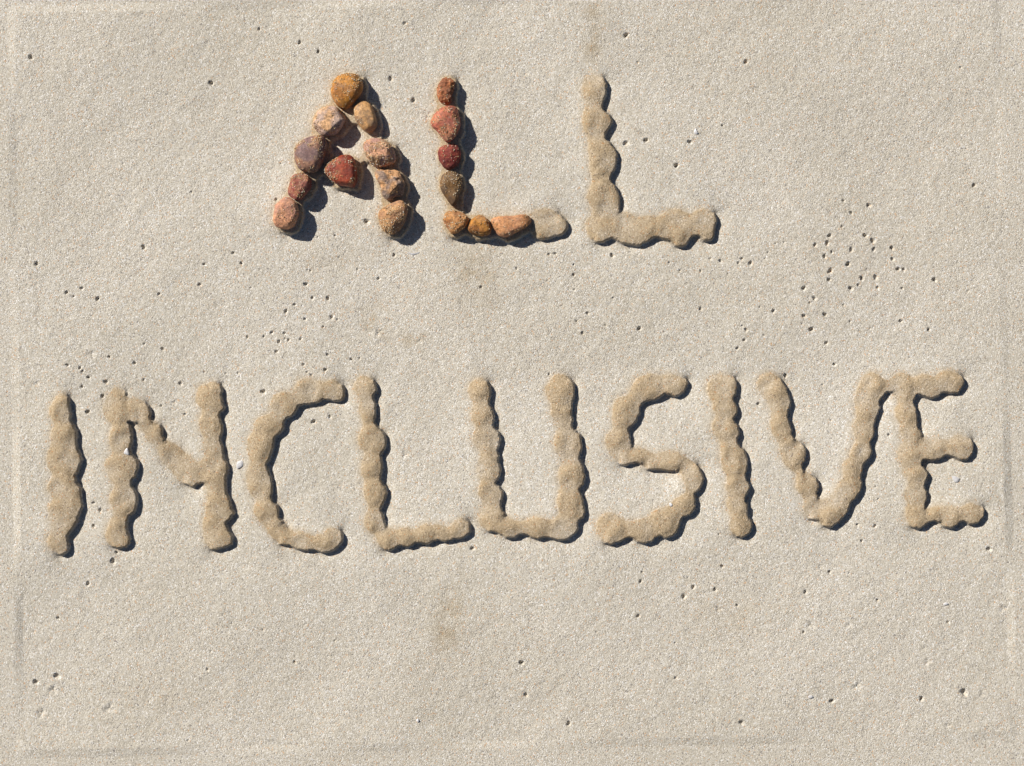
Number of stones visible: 17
